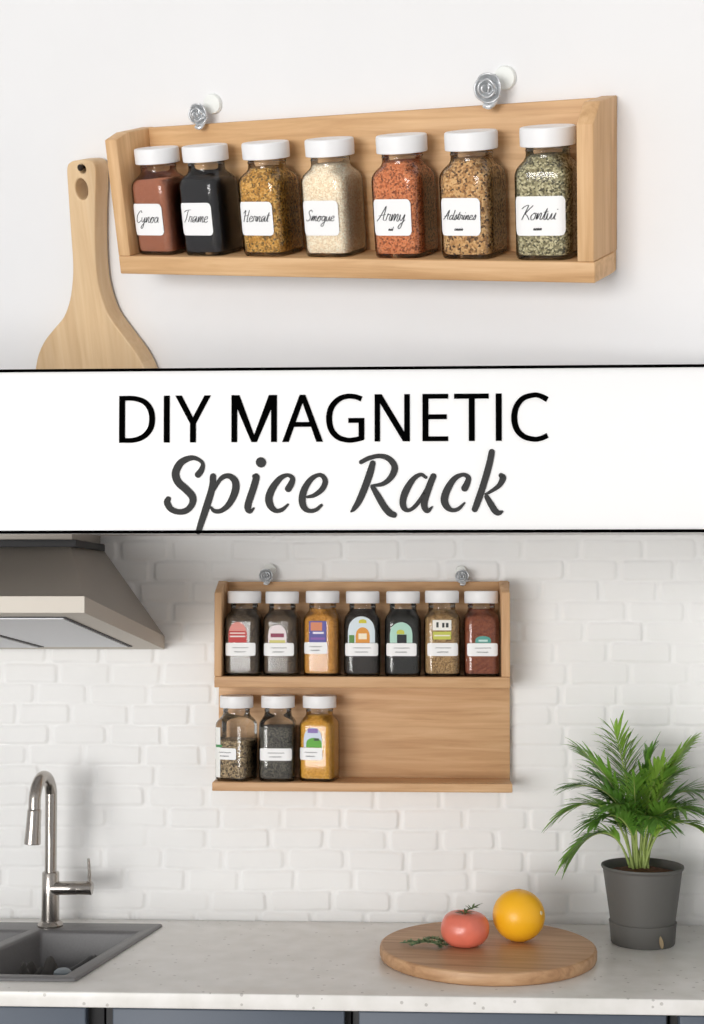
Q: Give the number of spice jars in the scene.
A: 17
